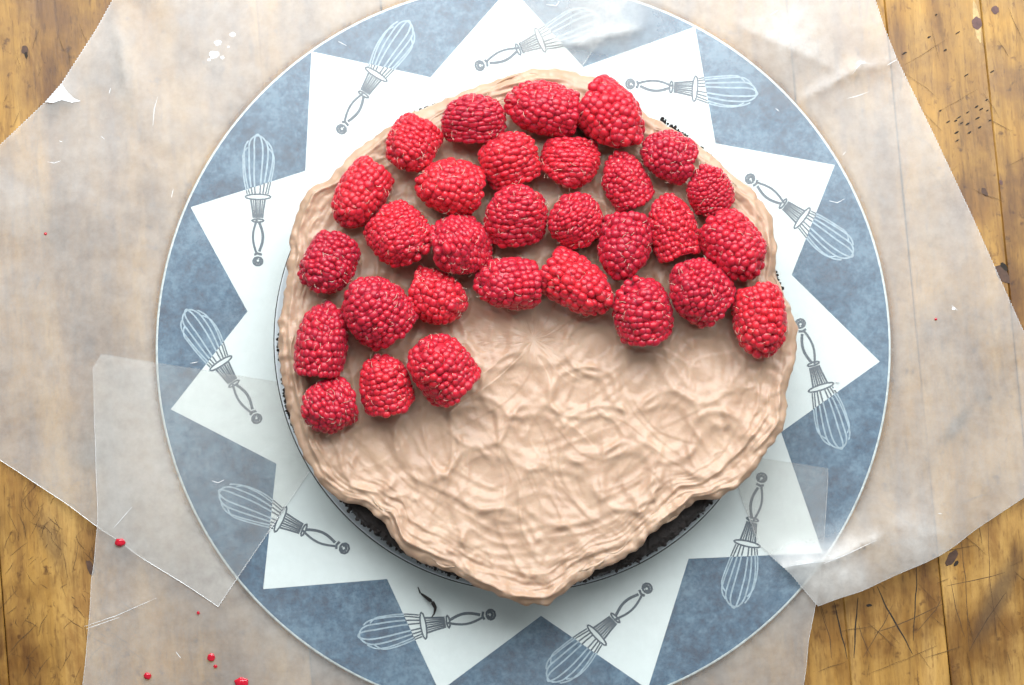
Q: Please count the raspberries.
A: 30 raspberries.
